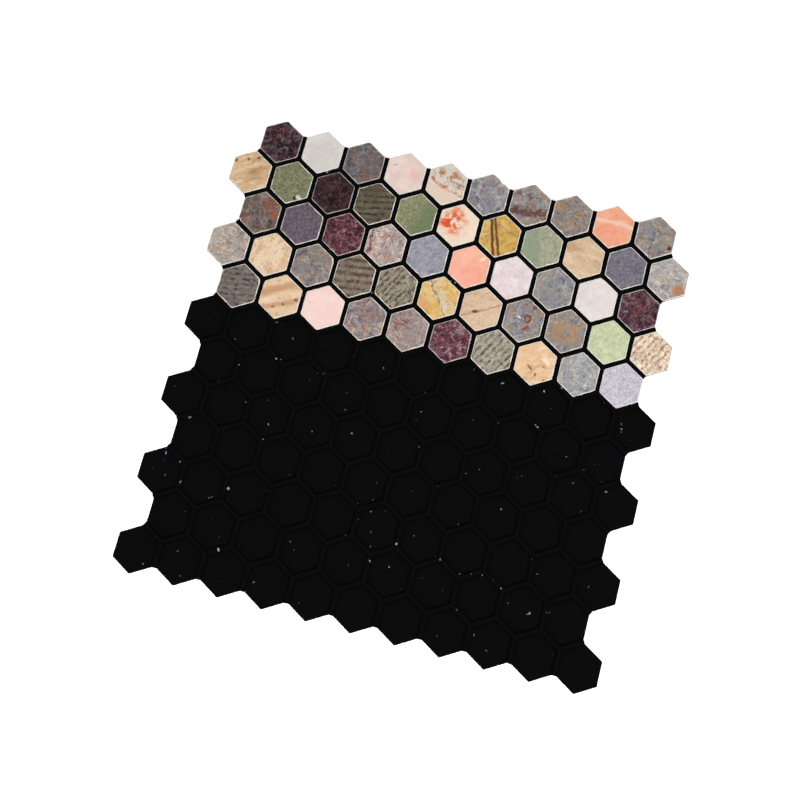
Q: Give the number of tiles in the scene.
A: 52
